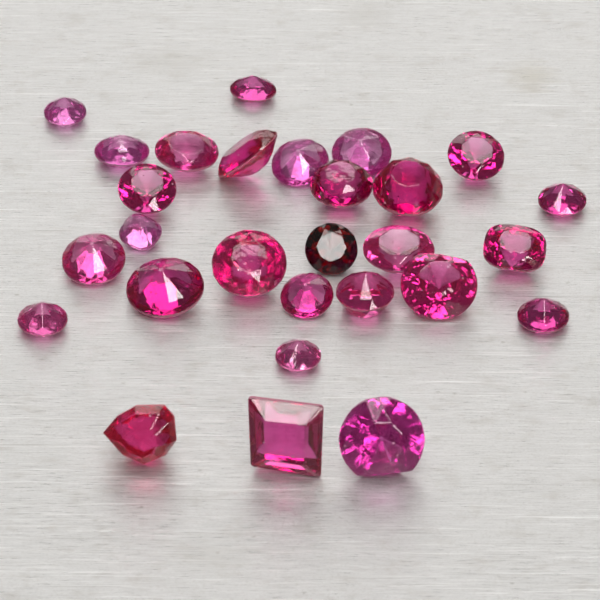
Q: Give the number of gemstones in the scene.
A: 28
